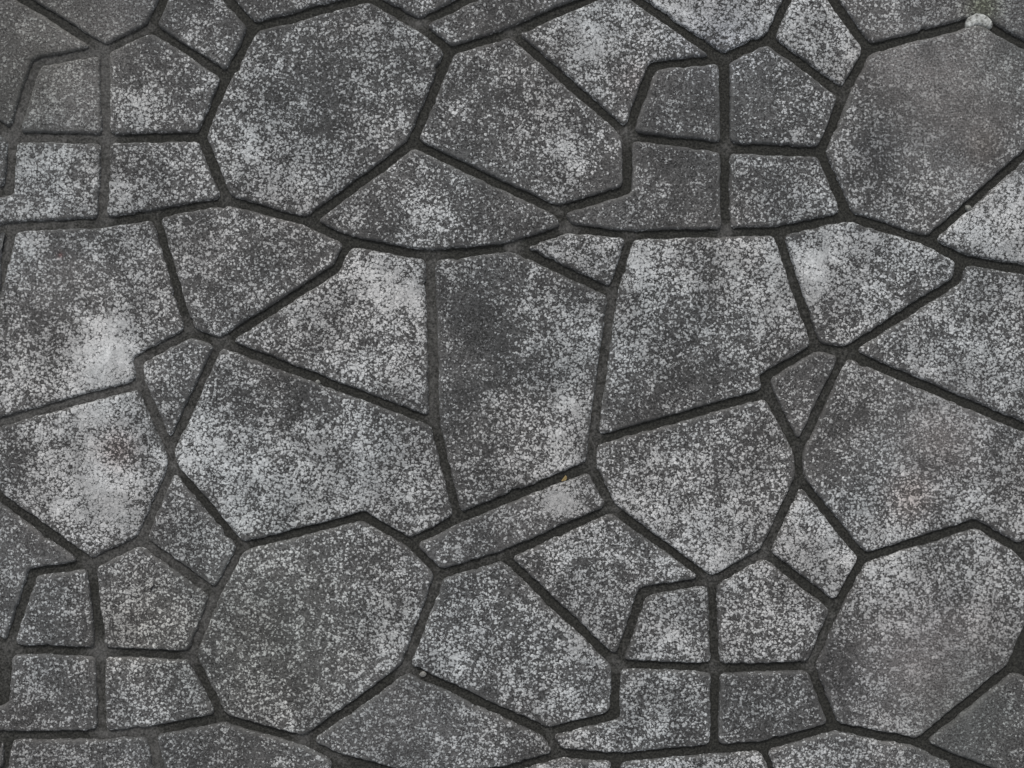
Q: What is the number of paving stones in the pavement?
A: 62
